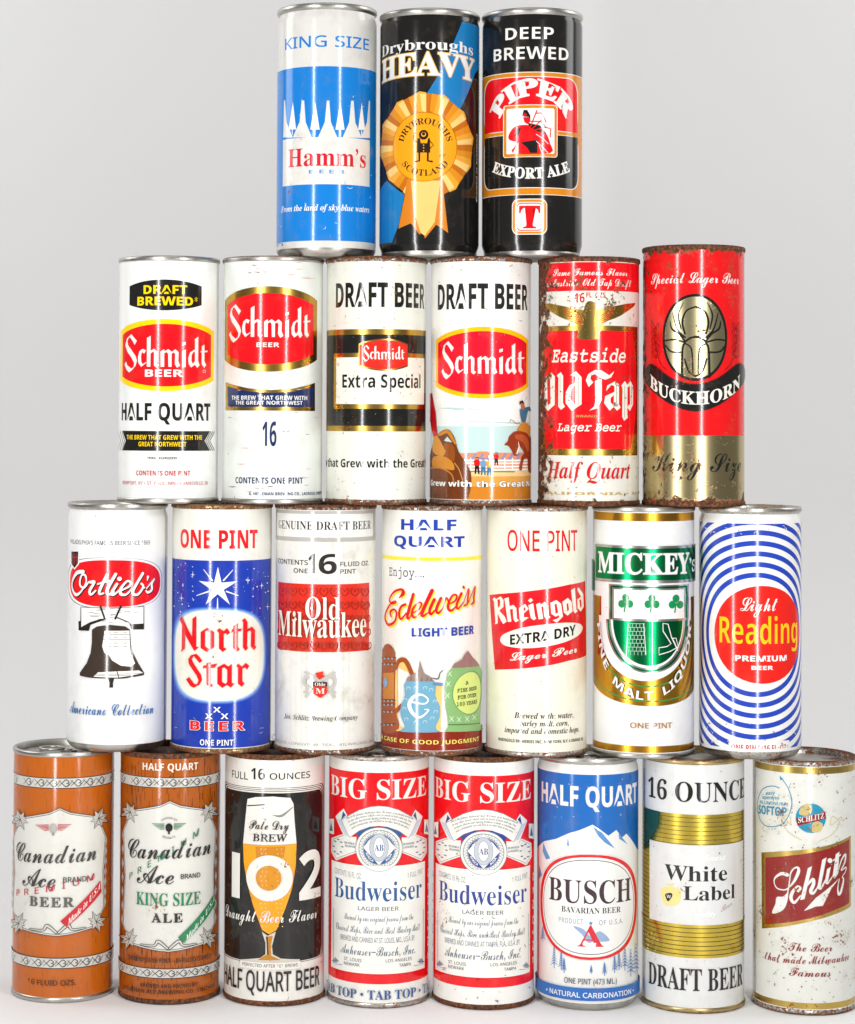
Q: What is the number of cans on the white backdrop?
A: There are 24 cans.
